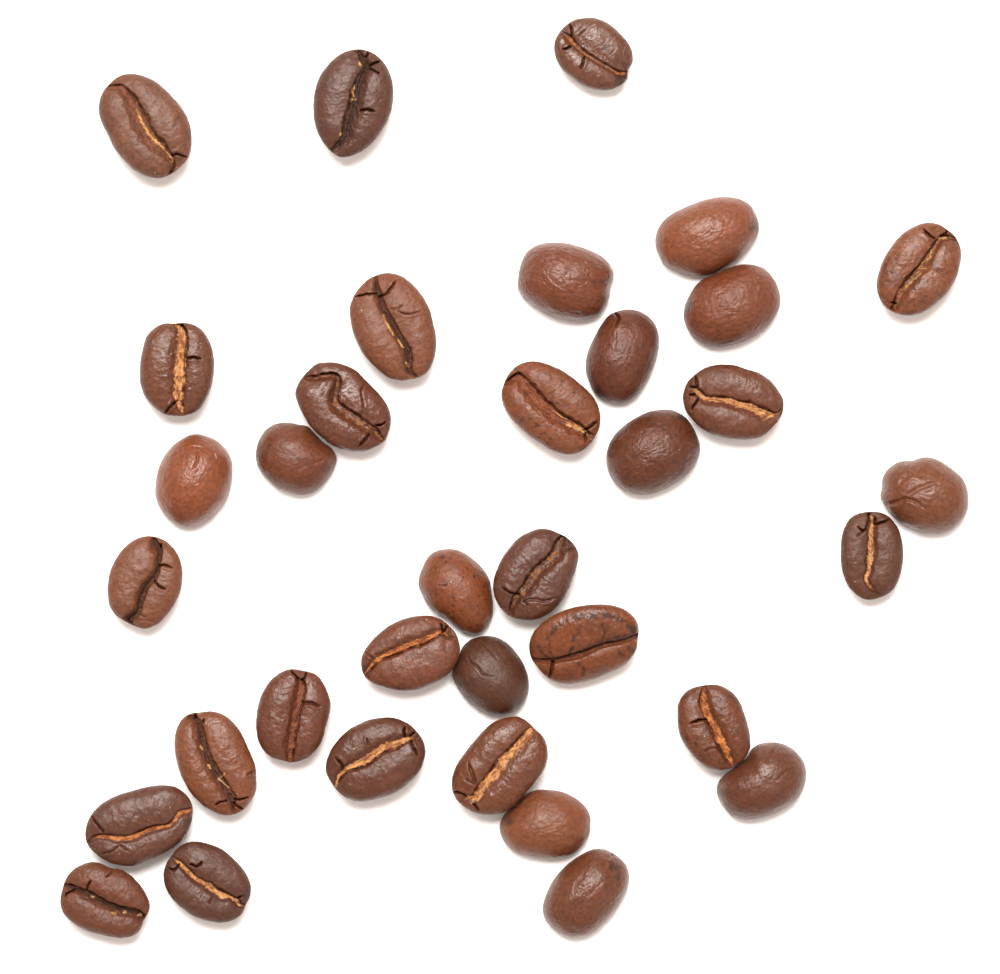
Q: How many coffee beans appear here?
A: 35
